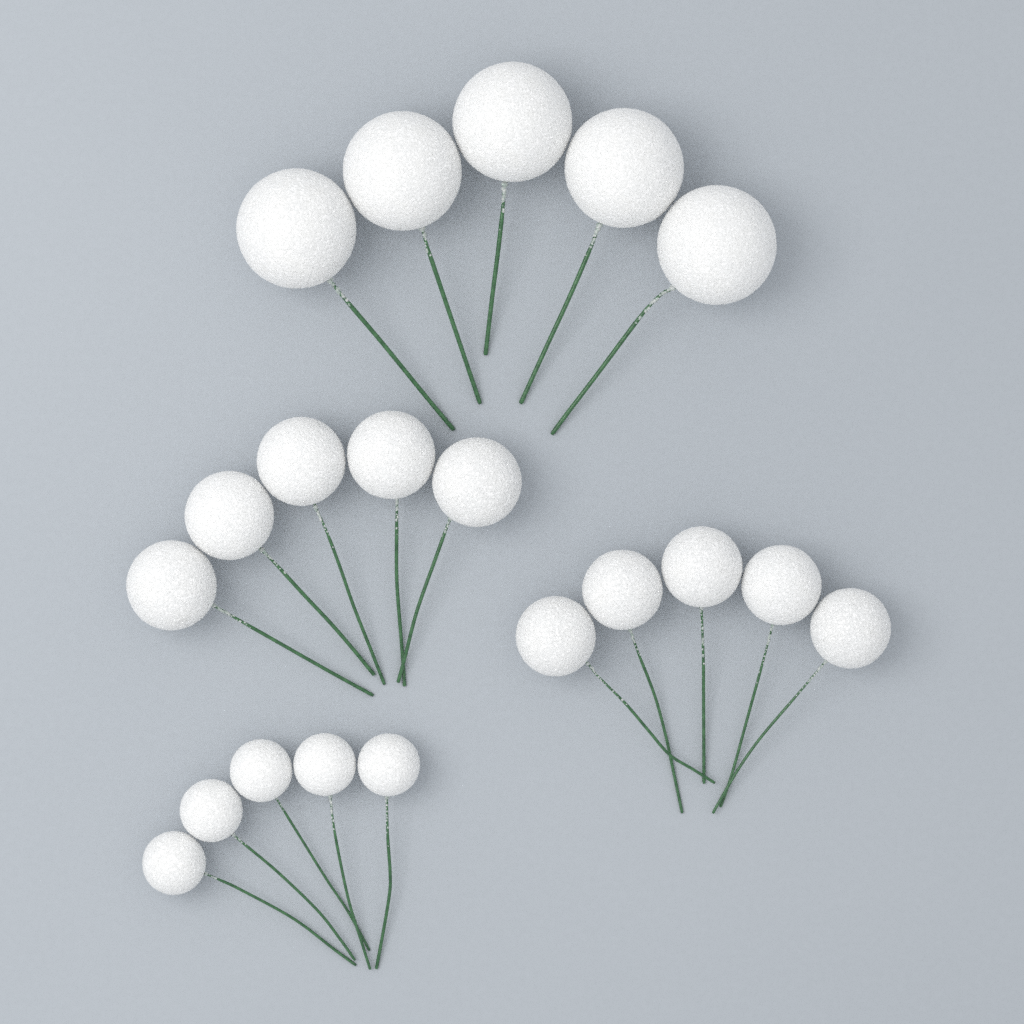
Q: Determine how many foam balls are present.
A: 20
